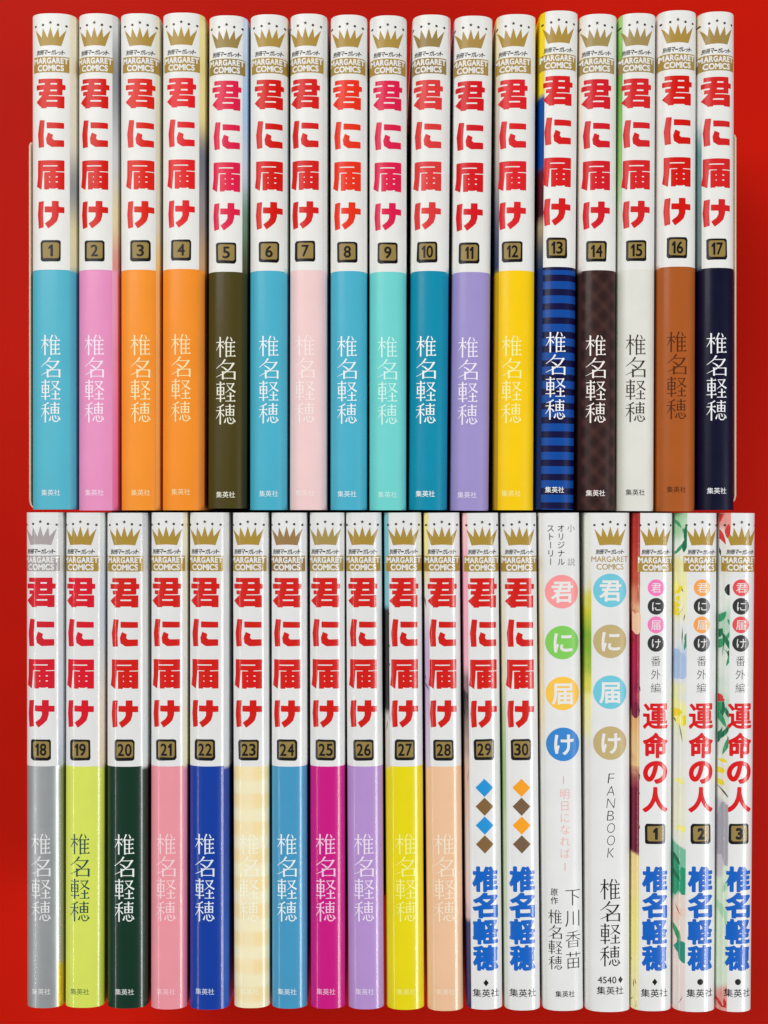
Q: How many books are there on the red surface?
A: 35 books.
